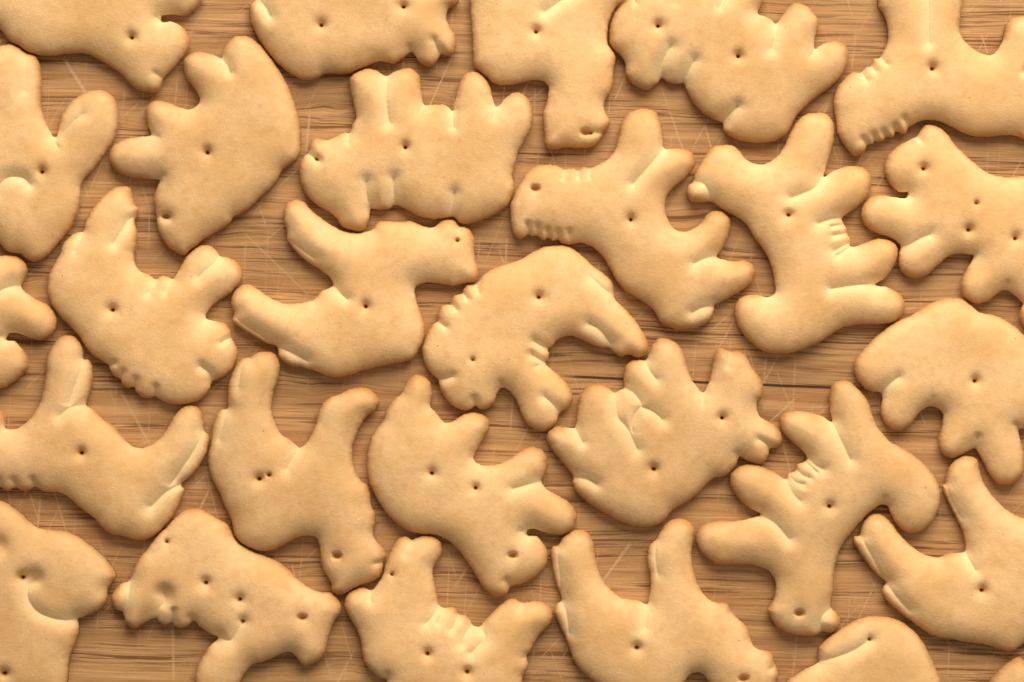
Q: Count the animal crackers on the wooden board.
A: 28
